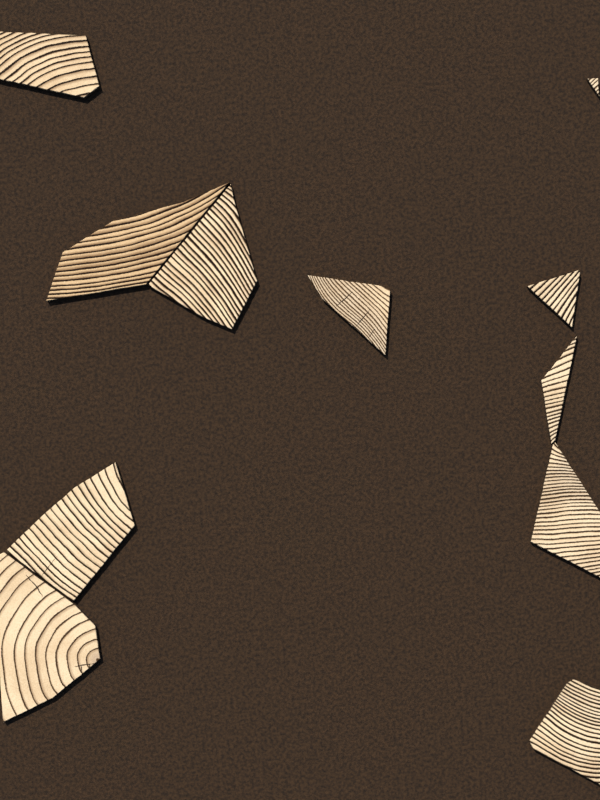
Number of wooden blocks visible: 11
